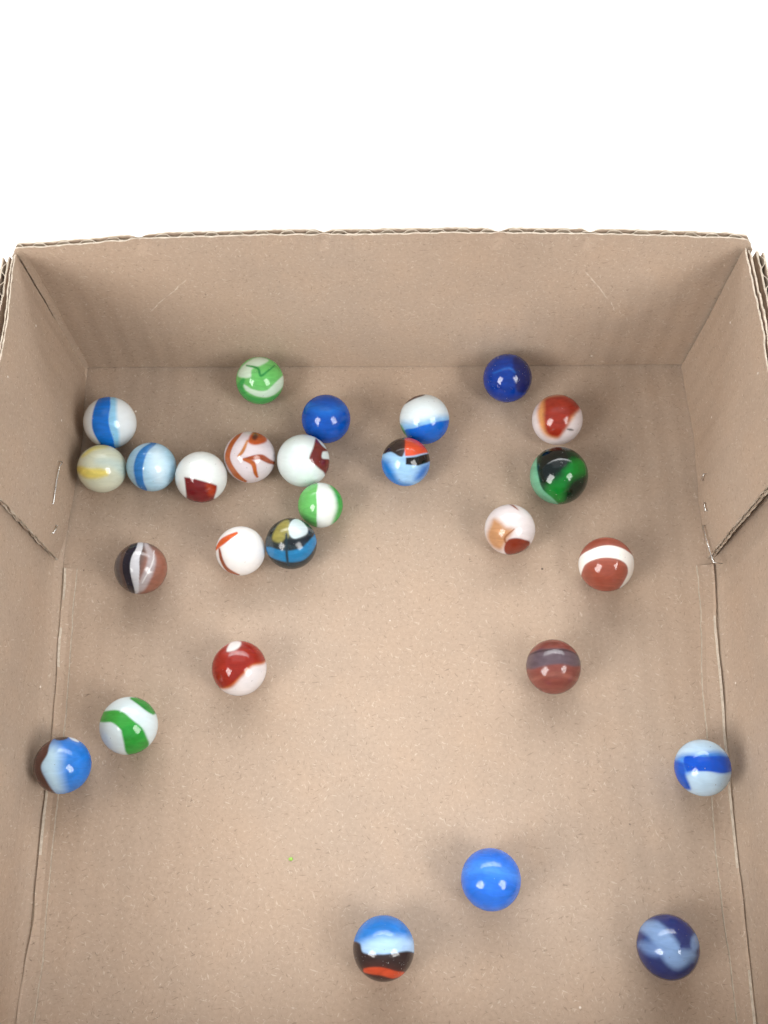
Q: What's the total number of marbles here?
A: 27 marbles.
